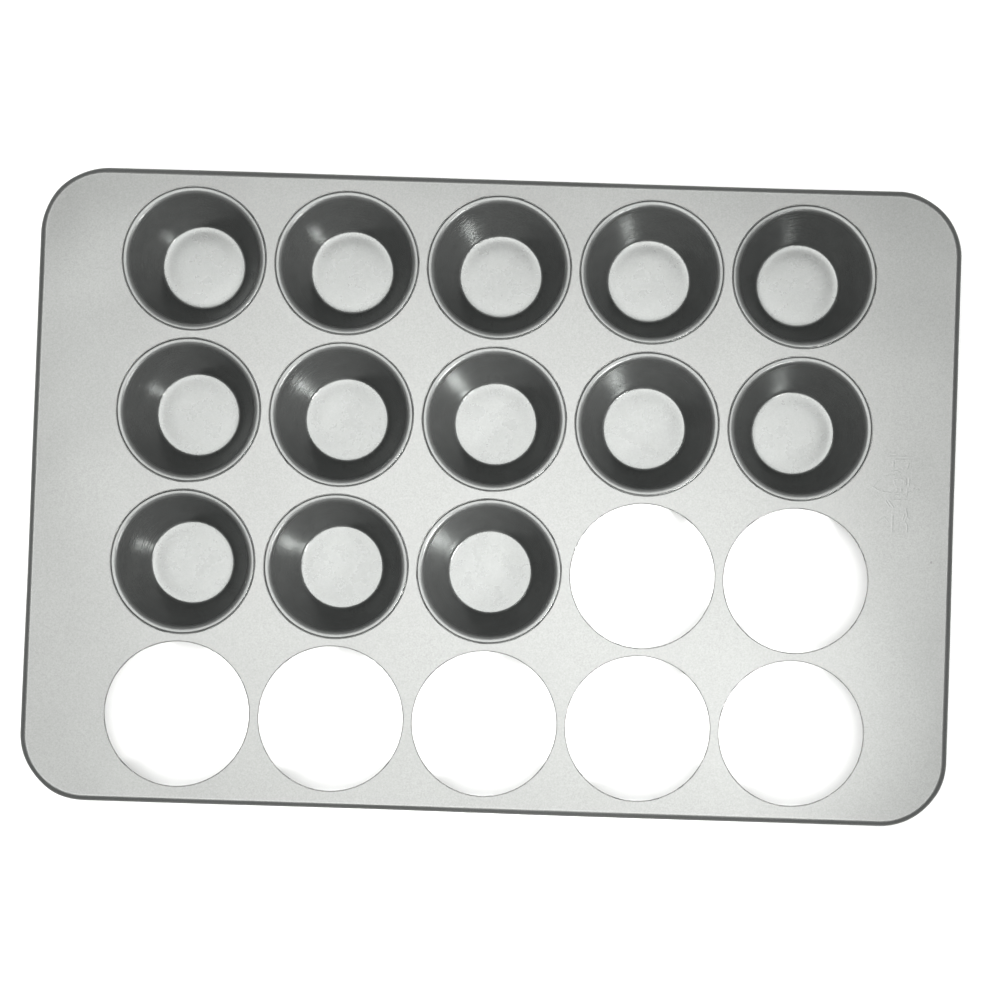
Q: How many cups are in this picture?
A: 13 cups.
